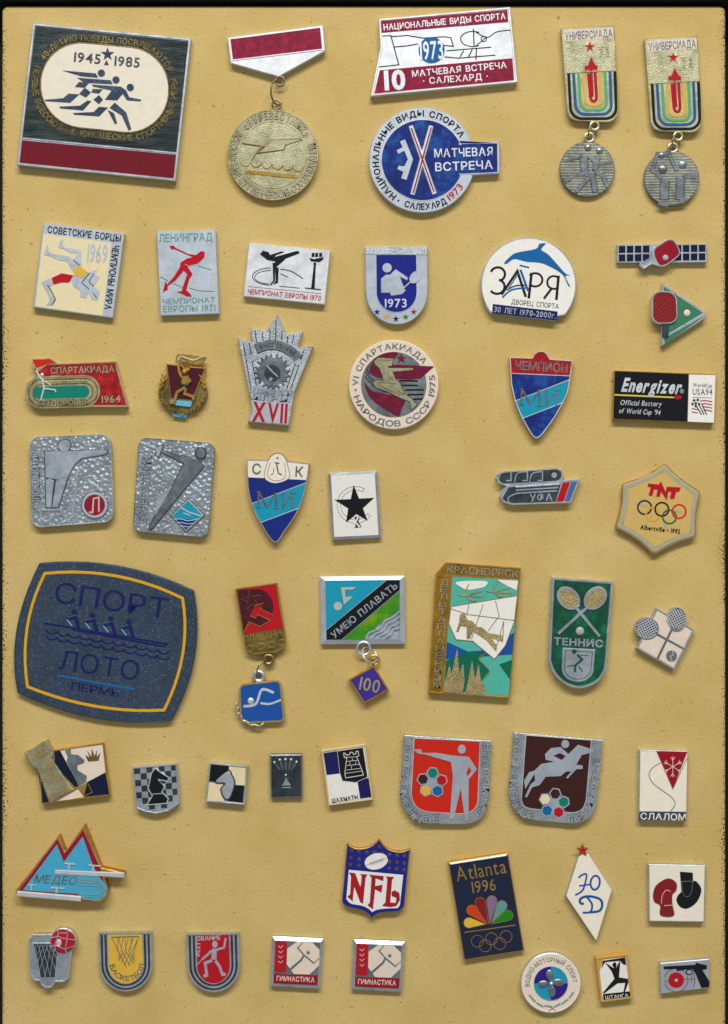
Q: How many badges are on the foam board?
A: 52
